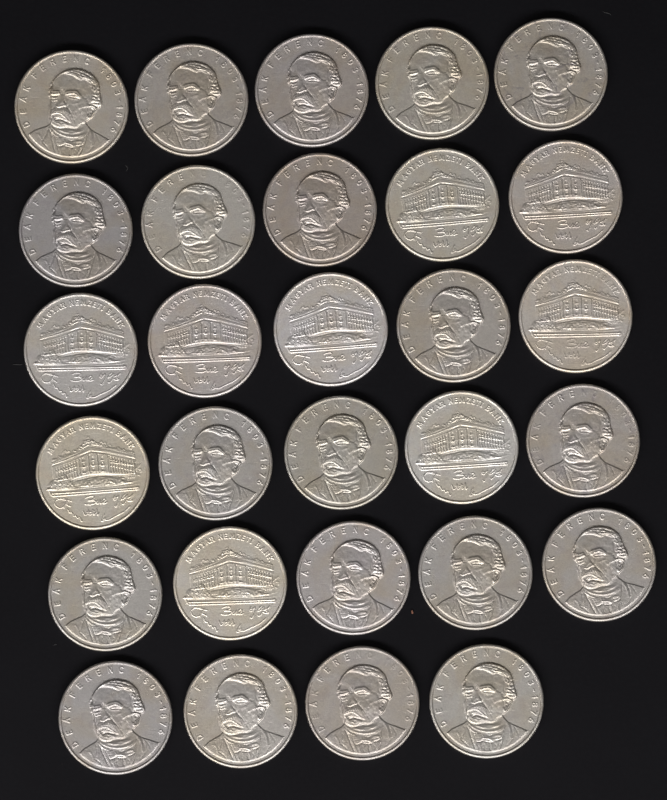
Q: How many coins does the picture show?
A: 29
